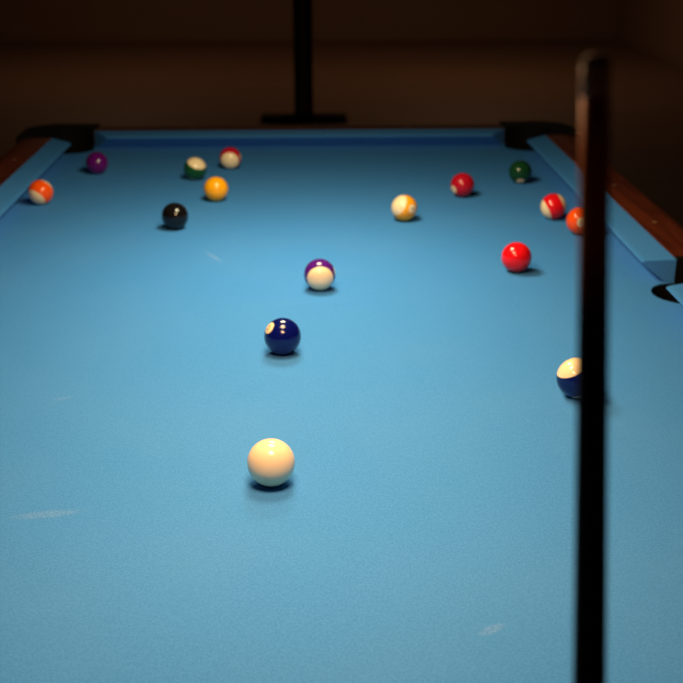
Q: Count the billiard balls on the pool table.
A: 16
